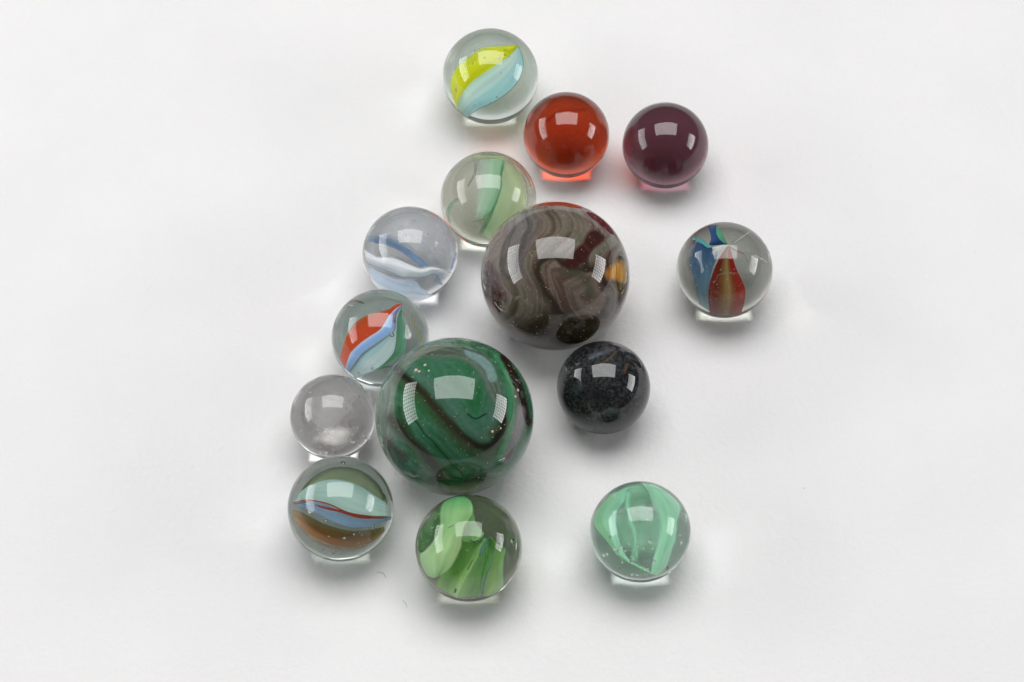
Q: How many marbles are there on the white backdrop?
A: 14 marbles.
